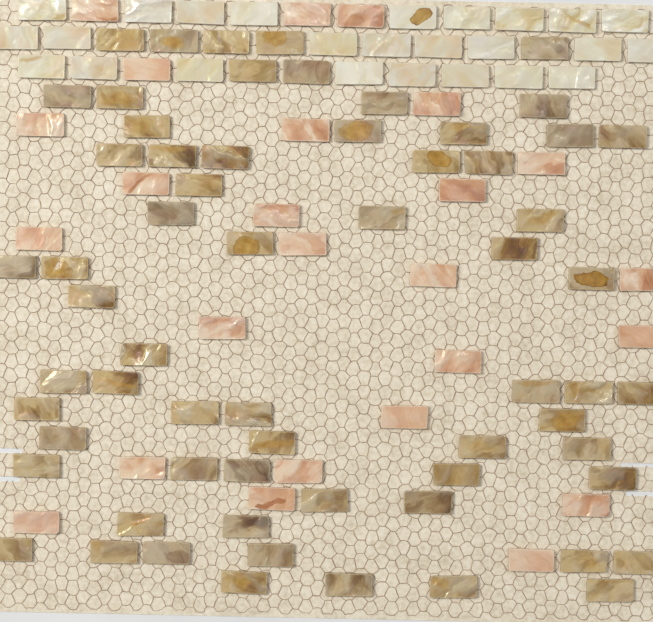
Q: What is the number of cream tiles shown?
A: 25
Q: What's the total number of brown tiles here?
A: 64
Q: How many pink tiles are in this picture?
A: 25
